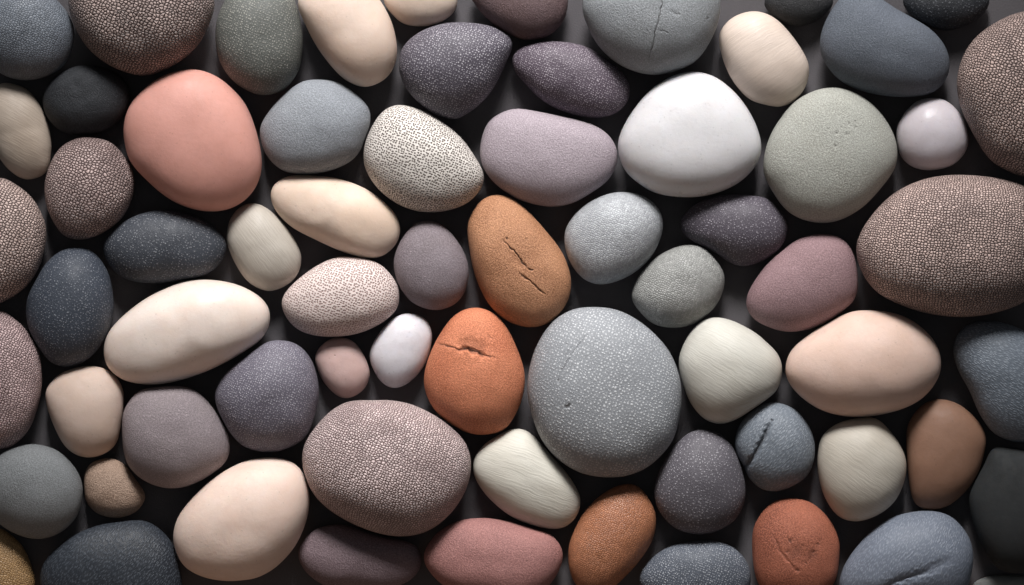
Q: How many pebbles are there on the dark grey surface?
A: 68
